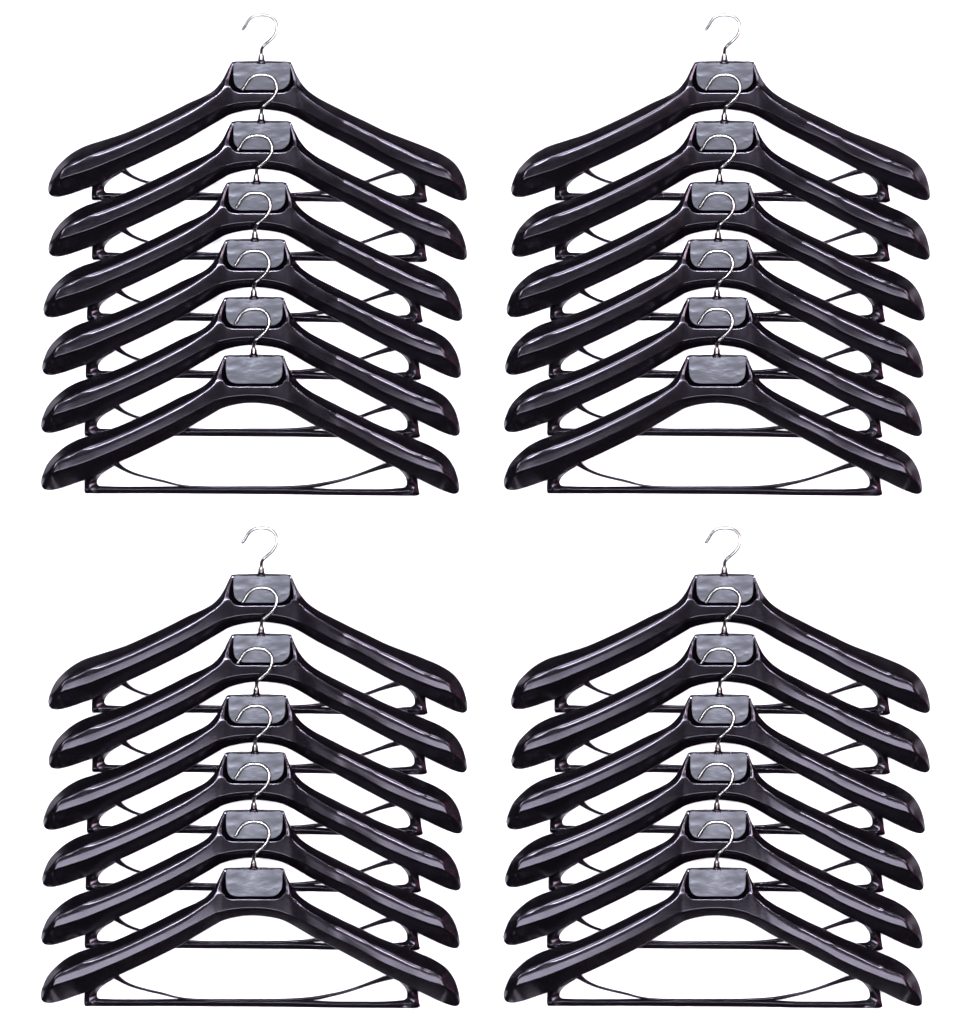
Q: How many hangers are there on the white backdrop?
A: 24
